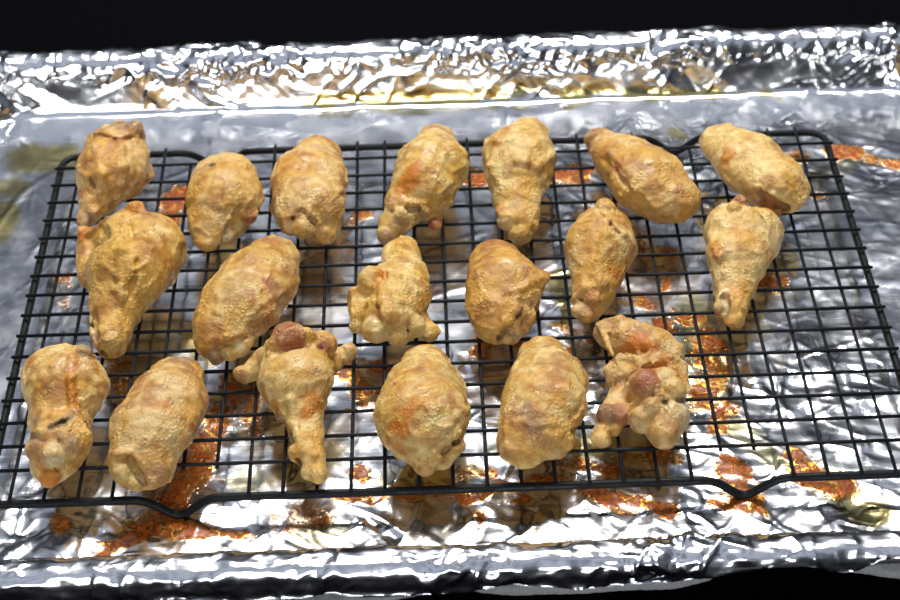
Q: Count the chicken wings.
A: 19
